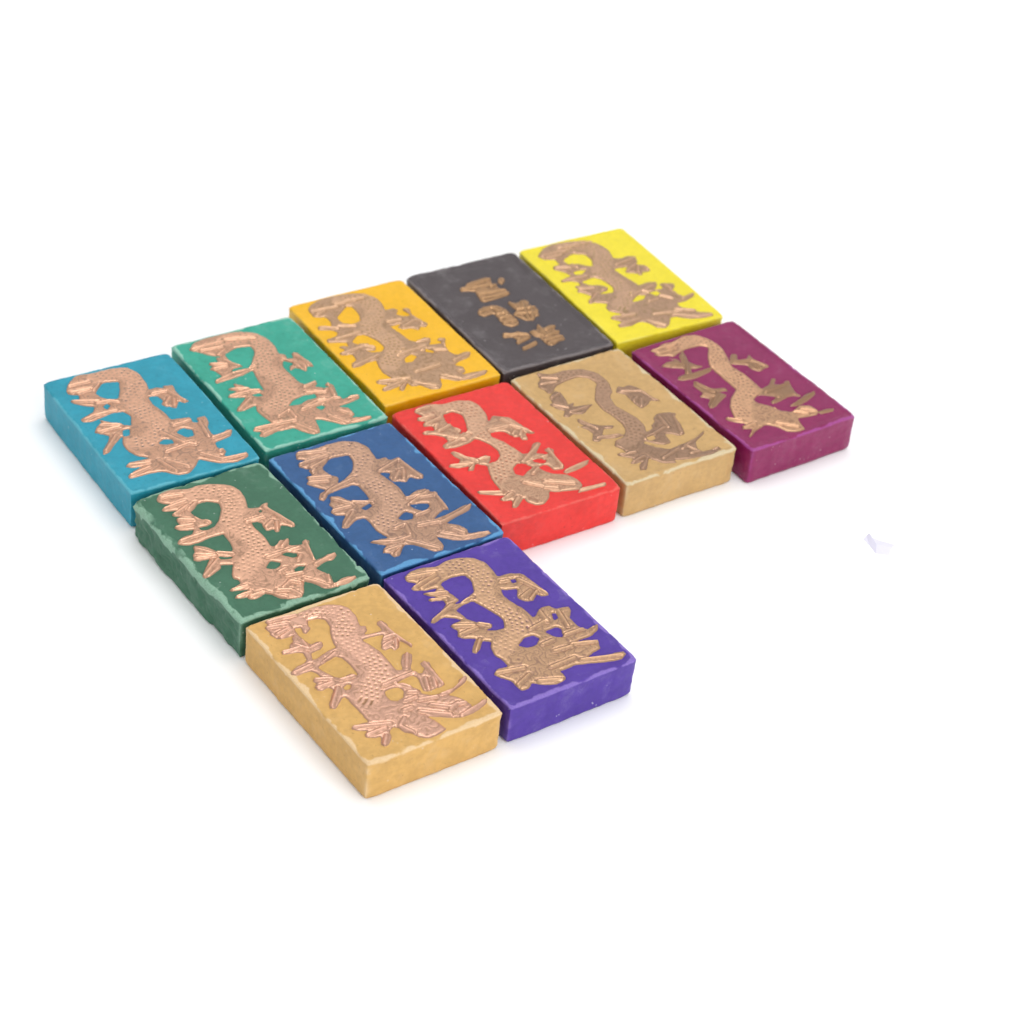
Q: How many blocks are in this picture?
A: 12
